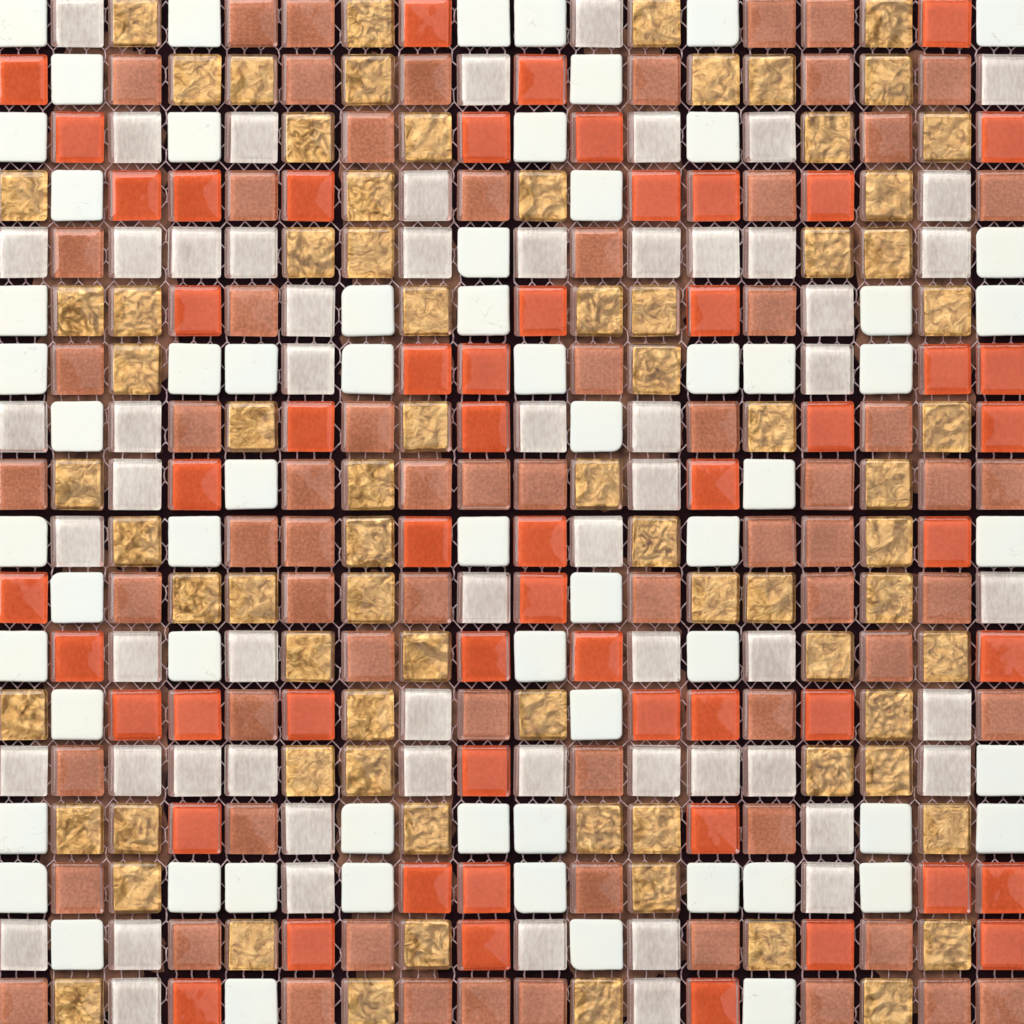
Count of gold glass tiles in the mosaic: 76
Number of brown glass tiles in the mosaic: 68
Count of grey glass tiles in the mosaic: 60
